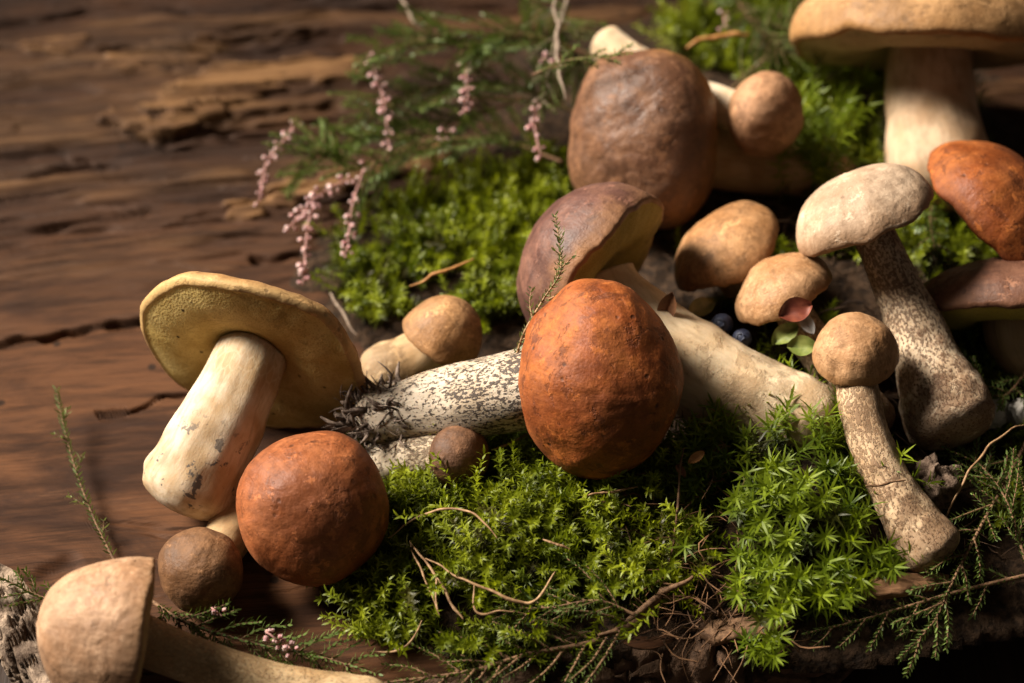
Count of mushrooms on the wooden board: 17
